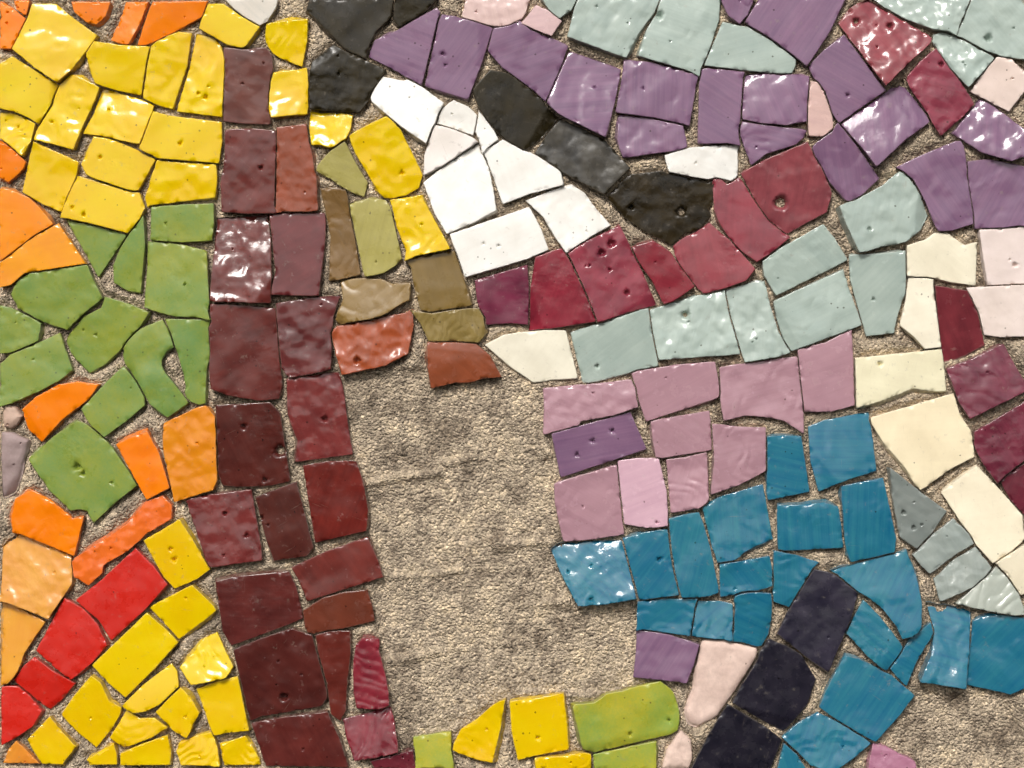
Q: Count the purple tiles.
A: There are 19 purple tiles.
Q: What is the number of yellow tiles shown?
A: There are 36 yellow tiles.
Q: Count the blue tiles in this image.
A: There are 21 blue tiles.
